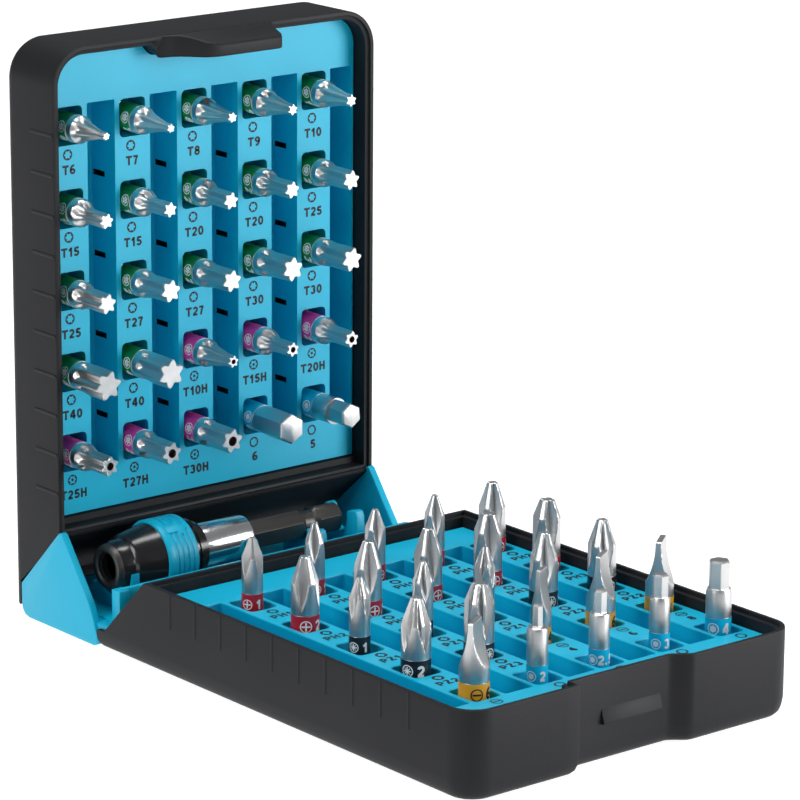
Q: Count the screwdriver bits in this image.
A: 50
